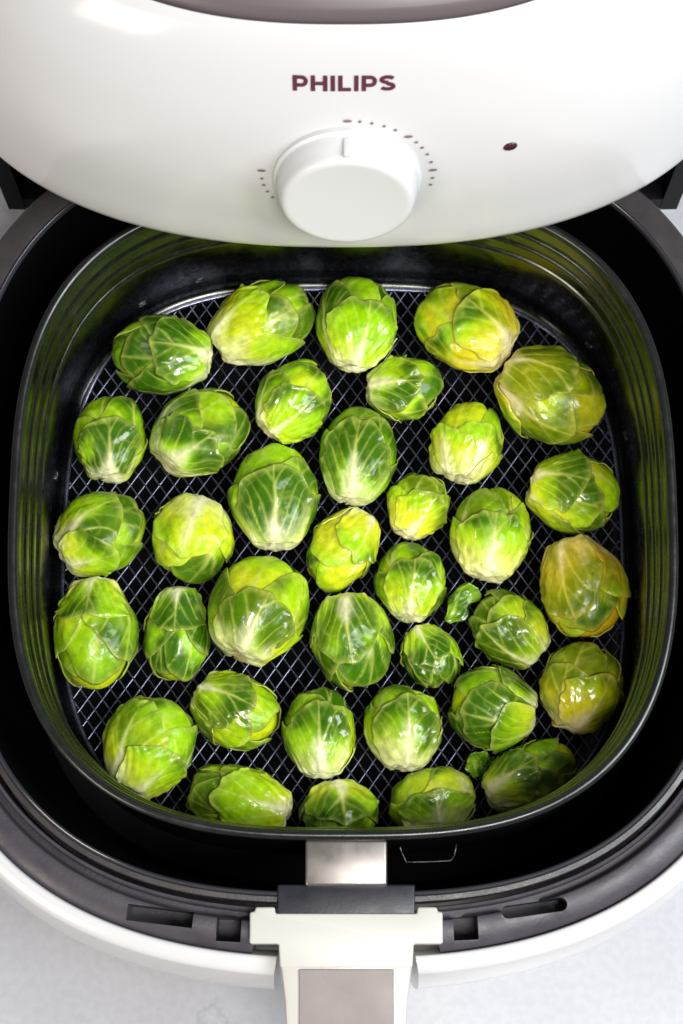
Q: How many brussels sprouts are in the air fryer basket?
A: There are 36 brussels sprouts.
